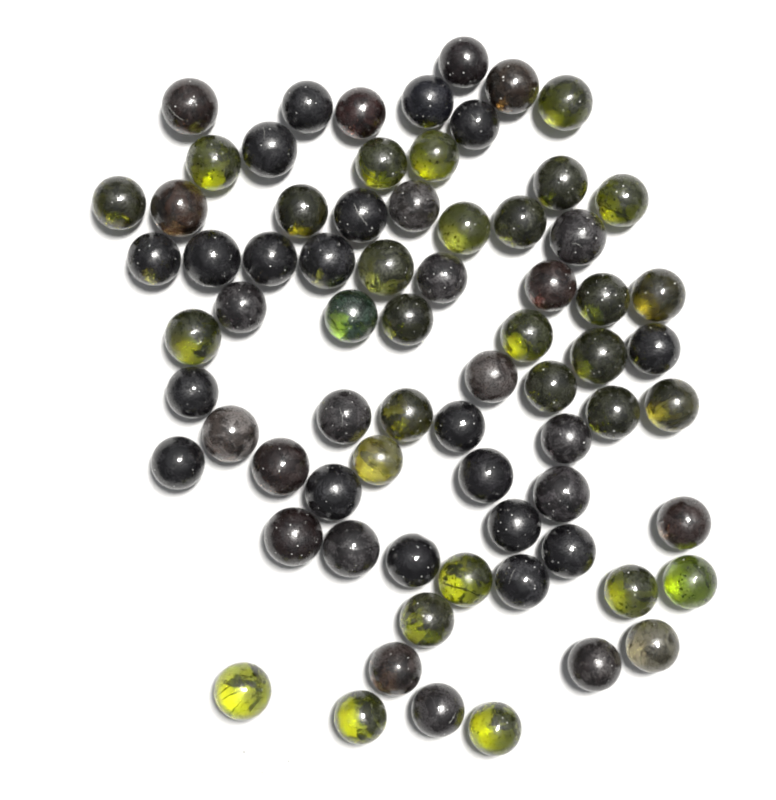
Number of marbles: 72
